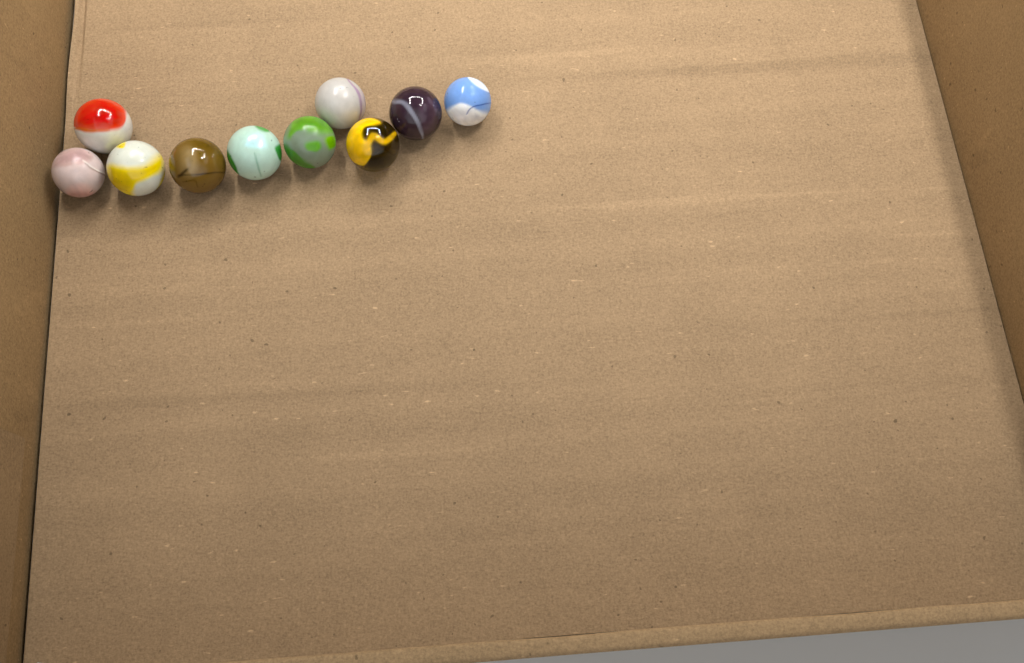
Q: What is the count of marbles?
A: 10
